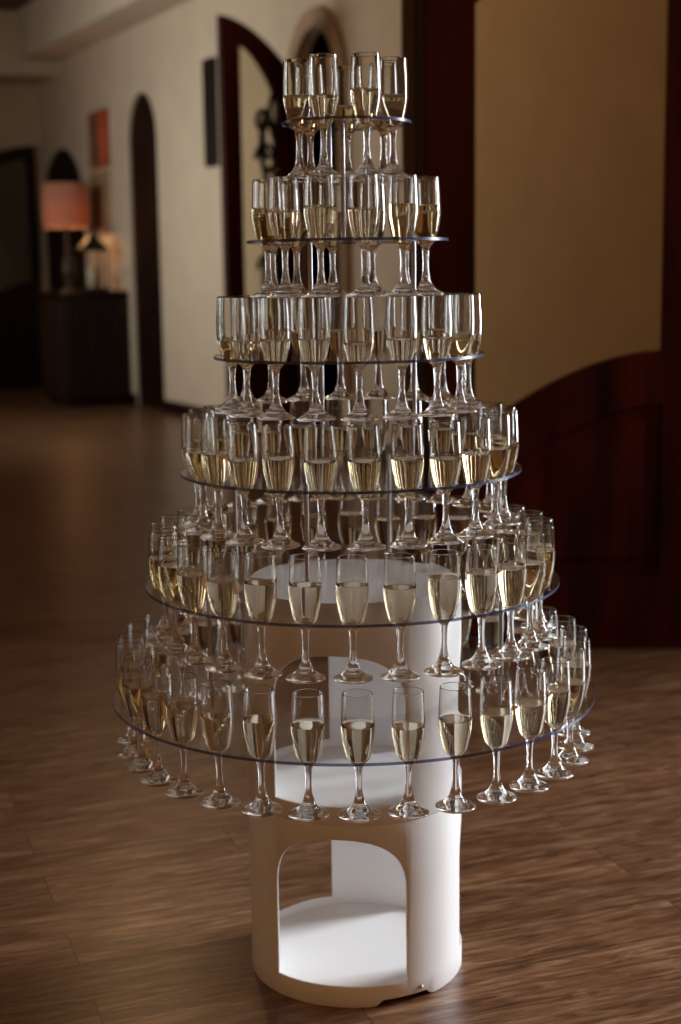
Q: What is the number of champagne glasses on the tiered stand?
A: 116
